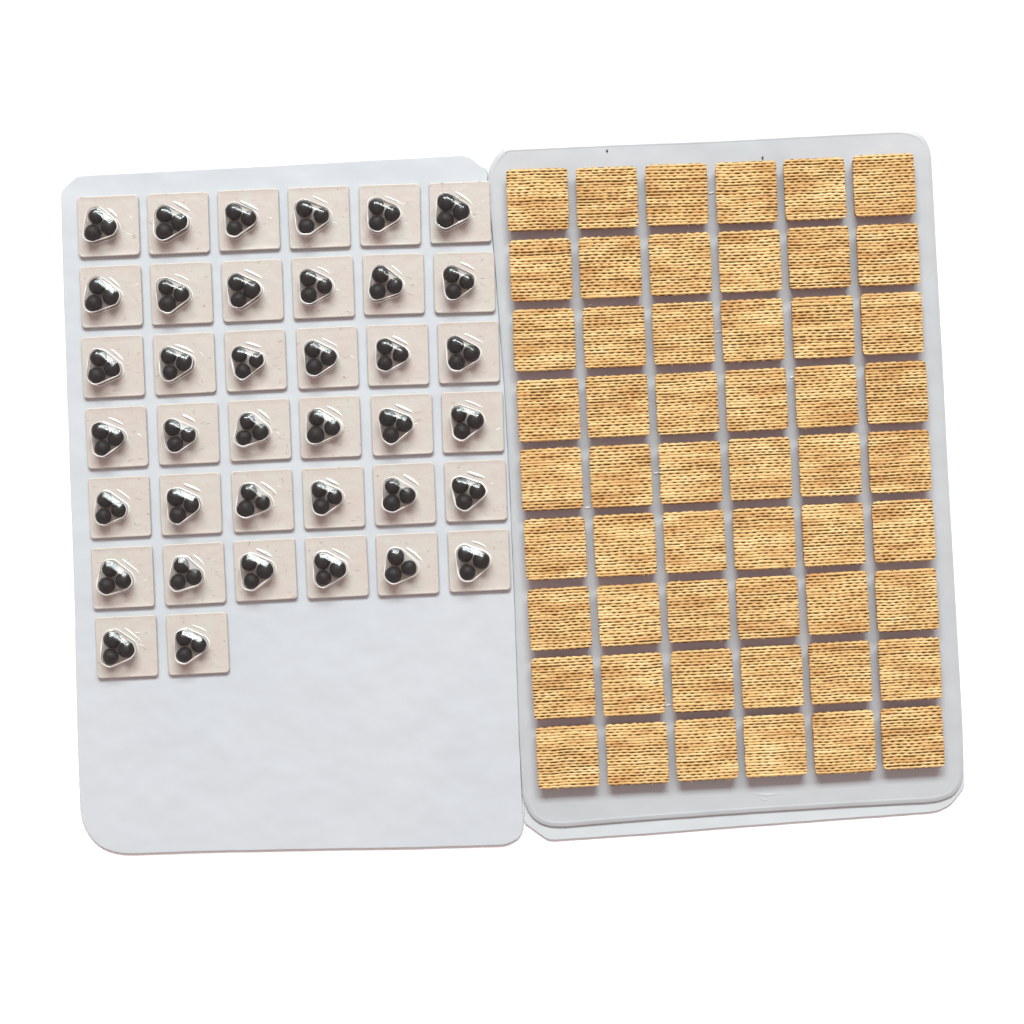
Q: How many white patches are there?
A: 38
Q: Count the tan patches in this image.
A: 54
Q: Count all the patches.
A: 92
